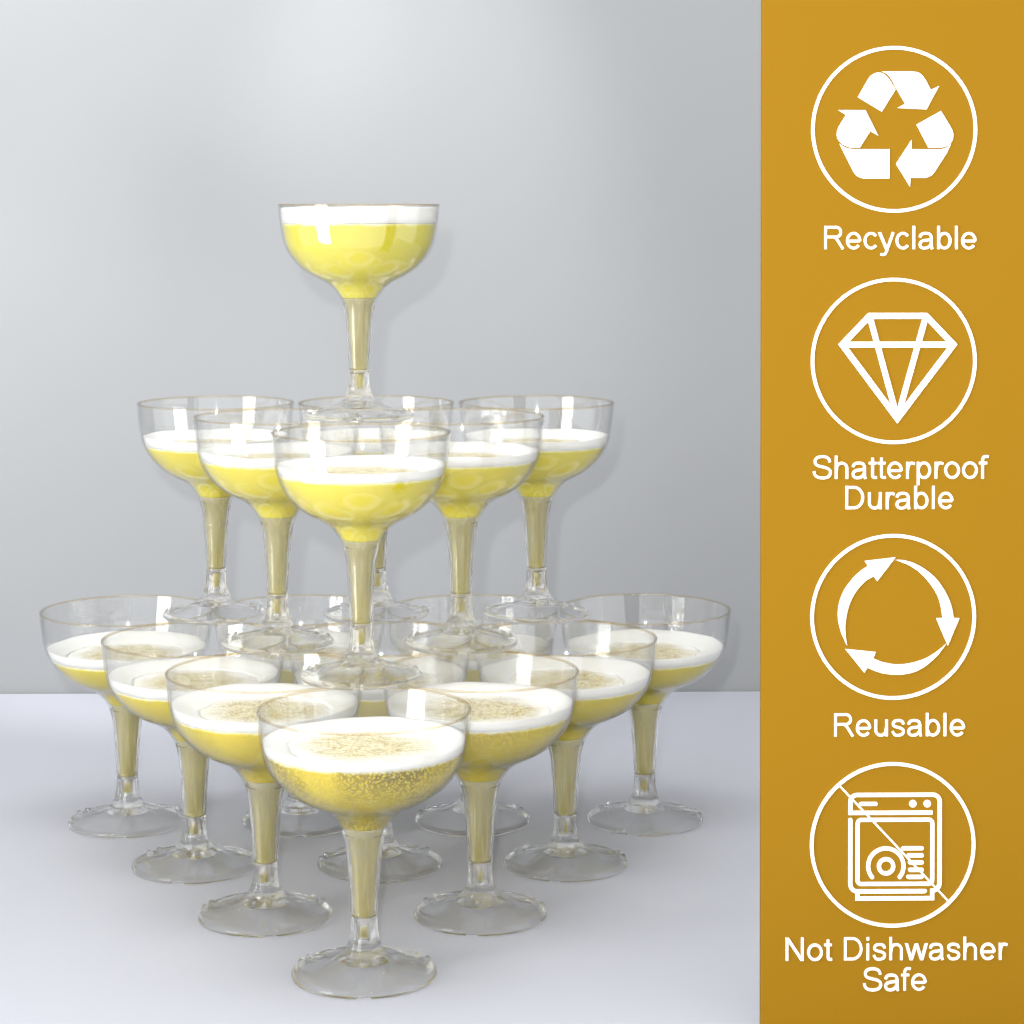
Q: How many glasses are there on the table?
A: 17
